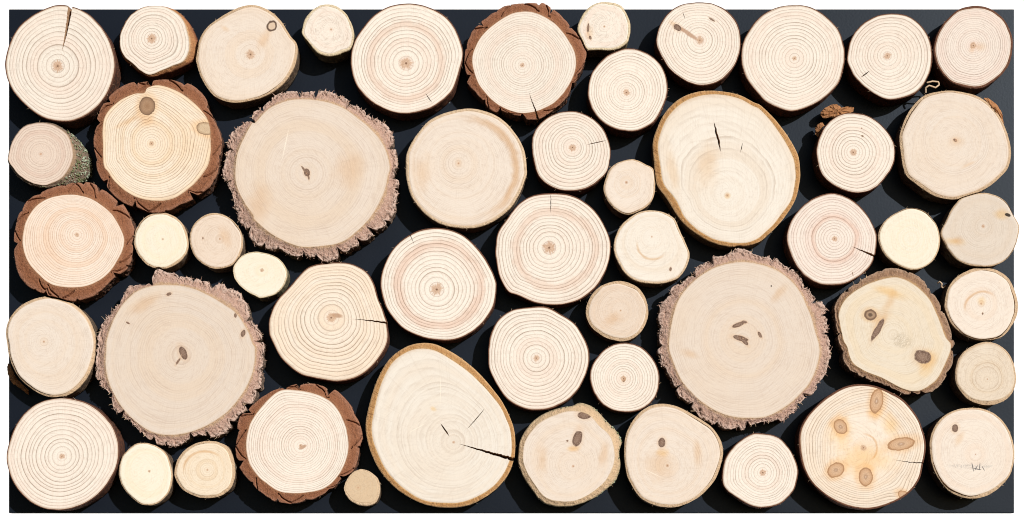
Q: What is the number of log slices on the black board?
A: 52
